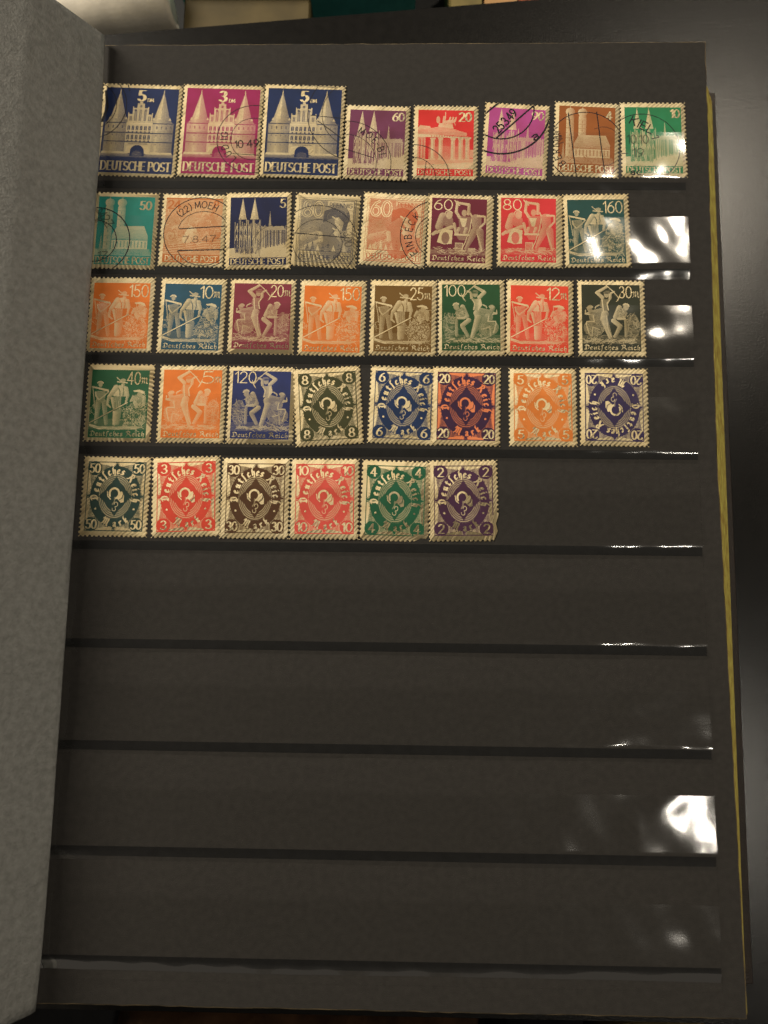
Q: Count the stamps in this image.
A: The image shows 38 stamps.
